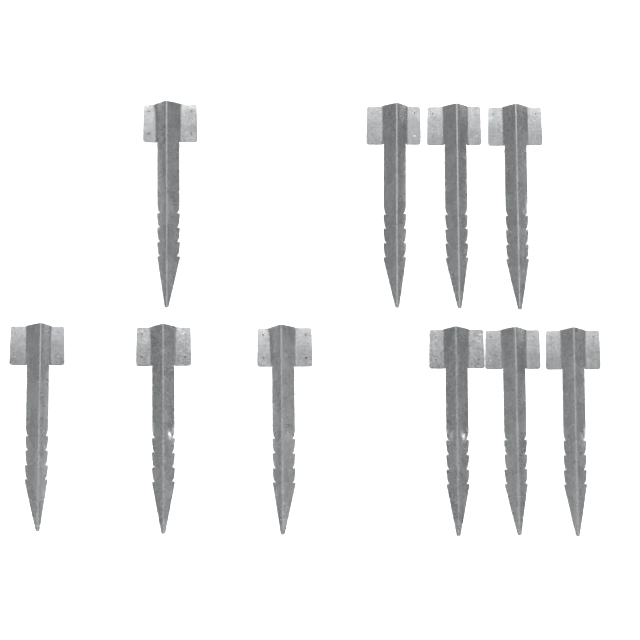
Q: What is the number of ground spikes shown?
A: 10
